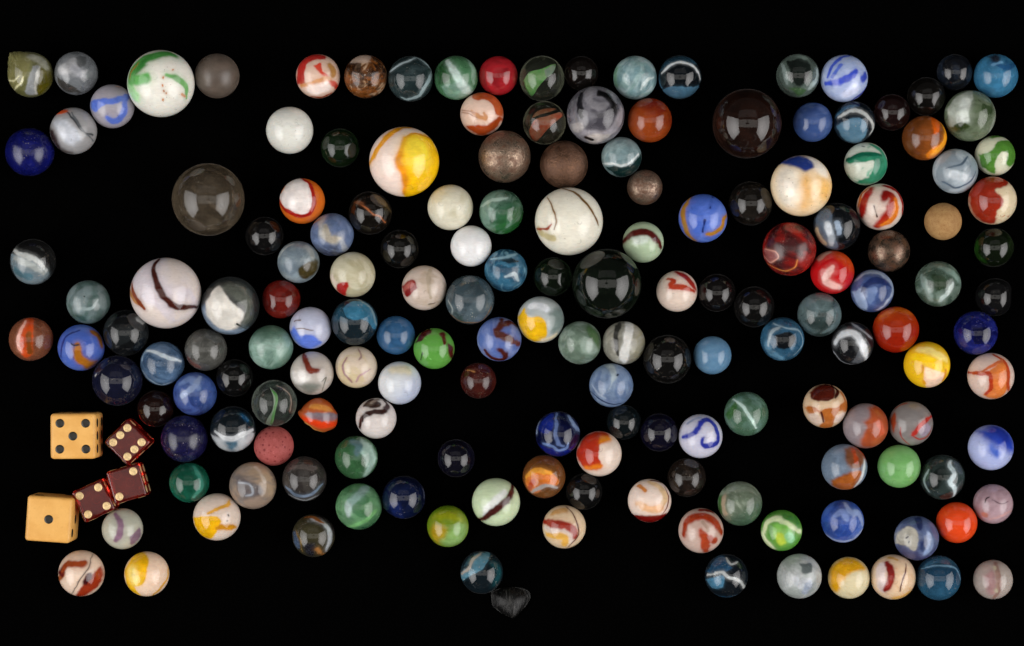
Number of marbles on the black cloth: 165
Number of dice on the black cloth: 5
